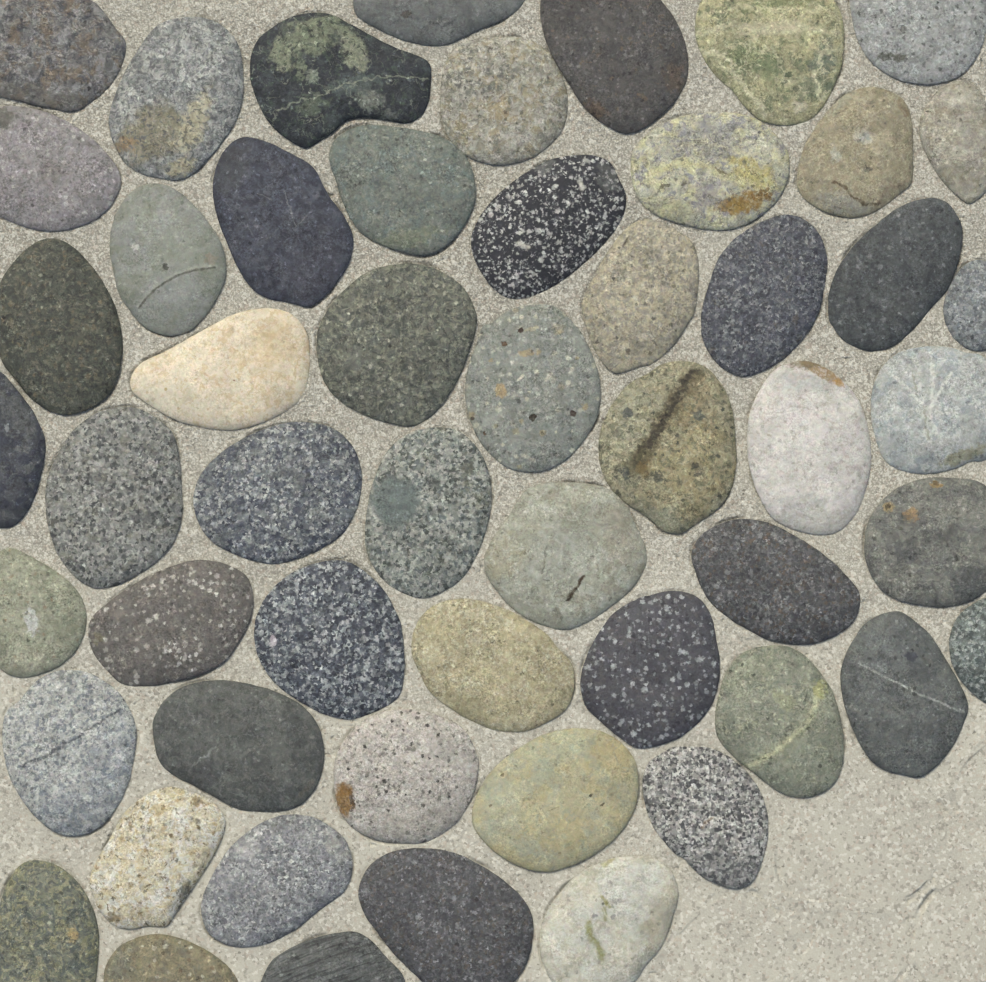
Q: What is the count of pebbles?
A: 54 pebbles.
